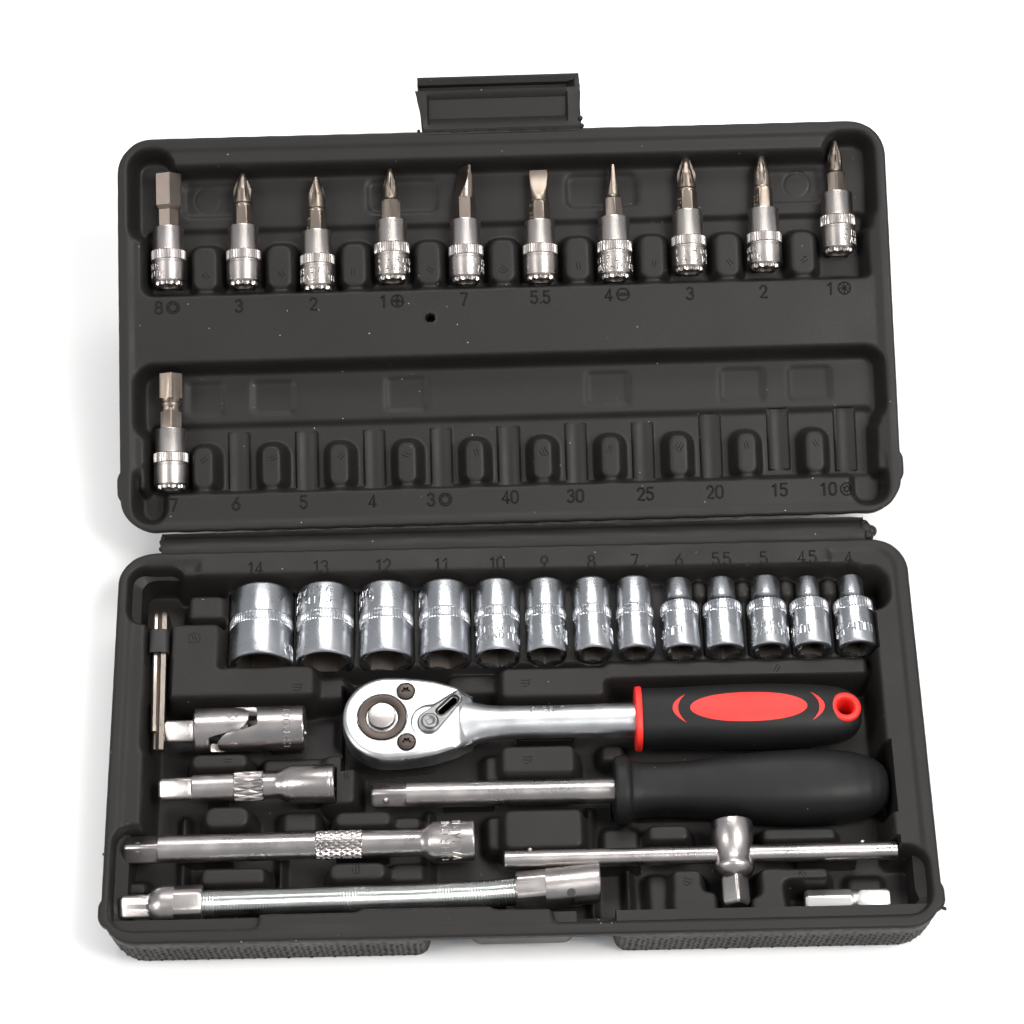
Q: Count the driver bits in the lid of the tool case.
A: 11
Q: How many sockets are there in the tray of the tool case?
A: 13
